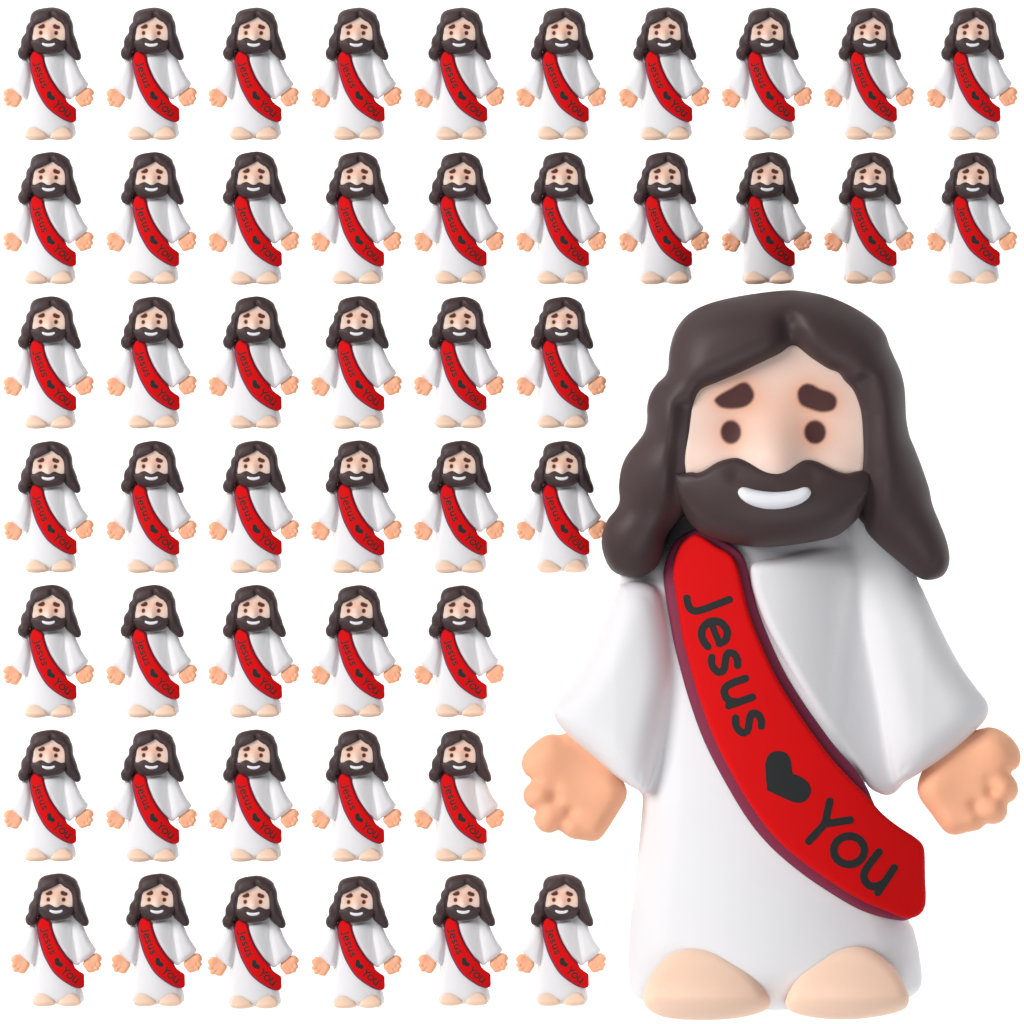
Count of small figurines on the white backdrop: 48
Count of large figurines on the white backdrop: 1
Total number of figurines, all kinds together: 49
